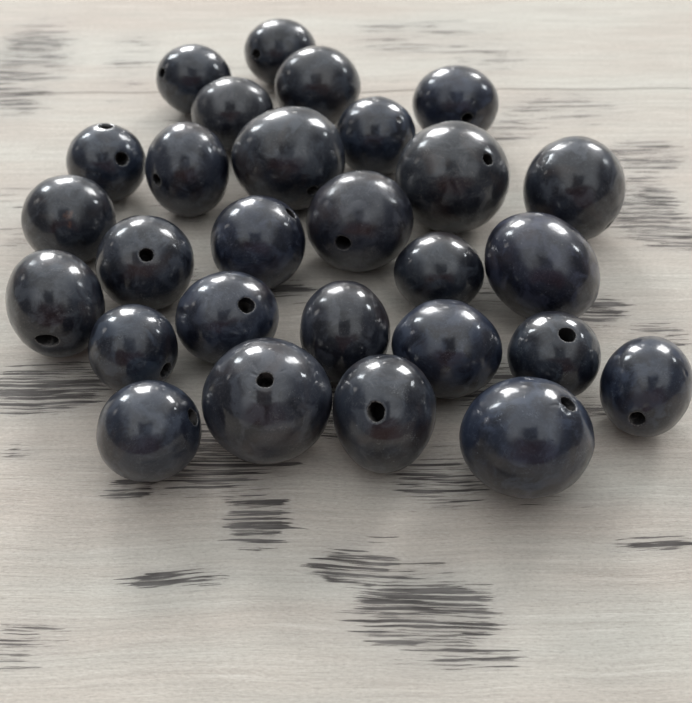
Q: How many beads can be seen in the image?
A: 28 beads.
